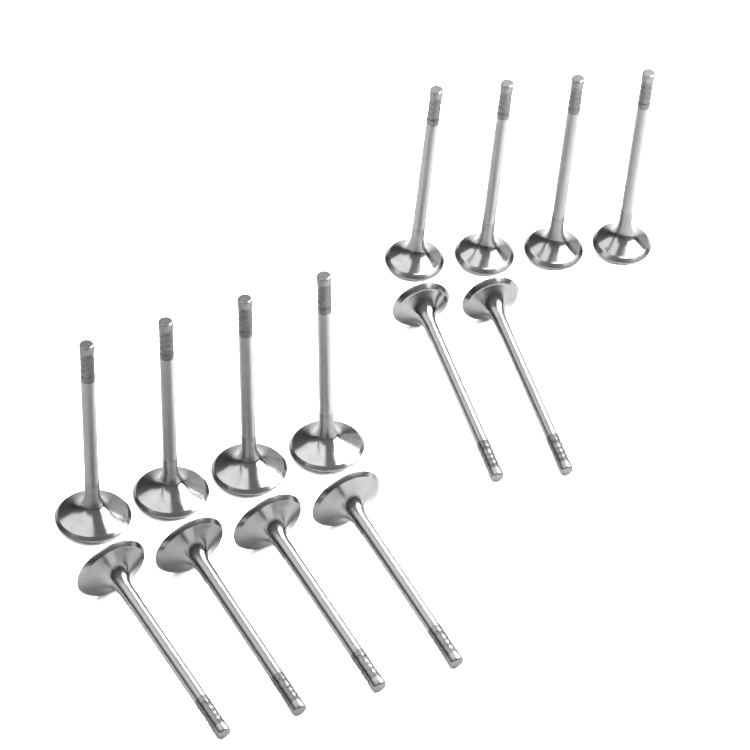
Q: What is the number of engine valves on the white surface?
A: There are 14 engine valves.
